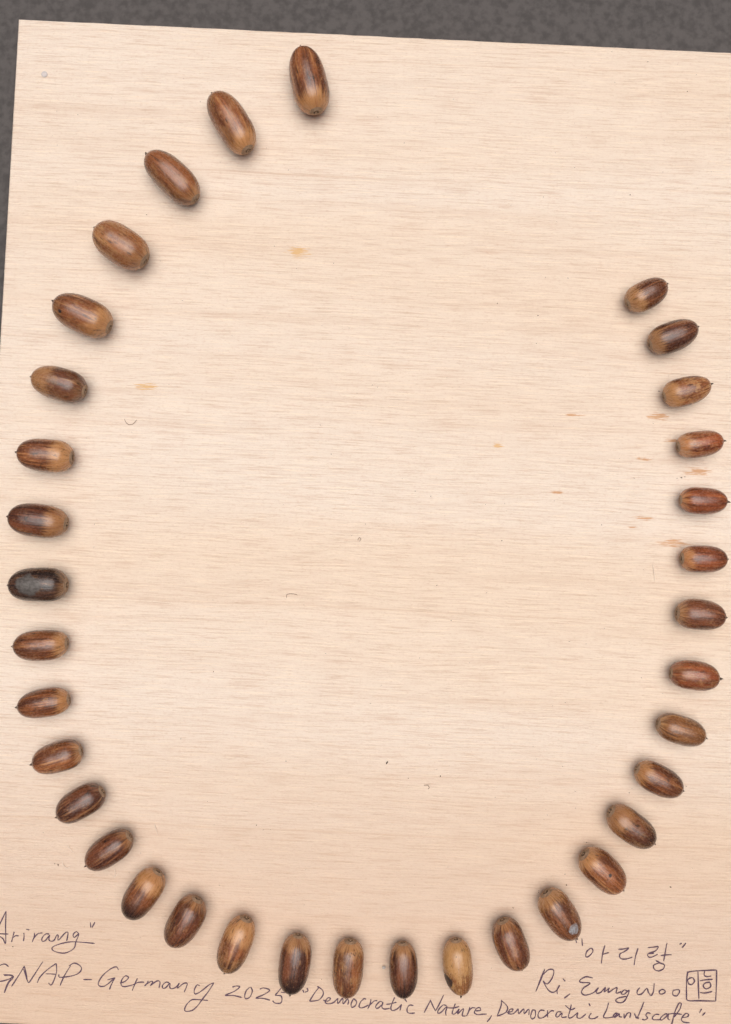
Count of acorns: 35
